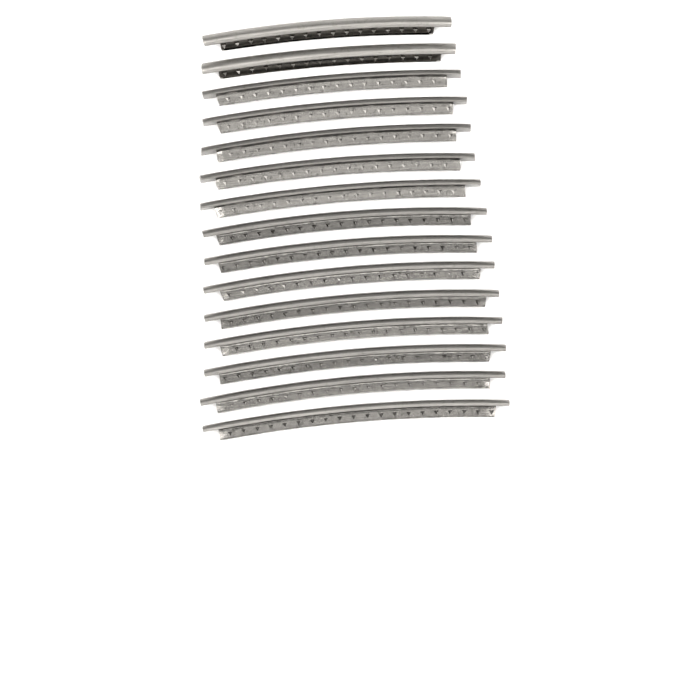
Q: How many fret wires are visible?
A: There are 15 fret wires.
